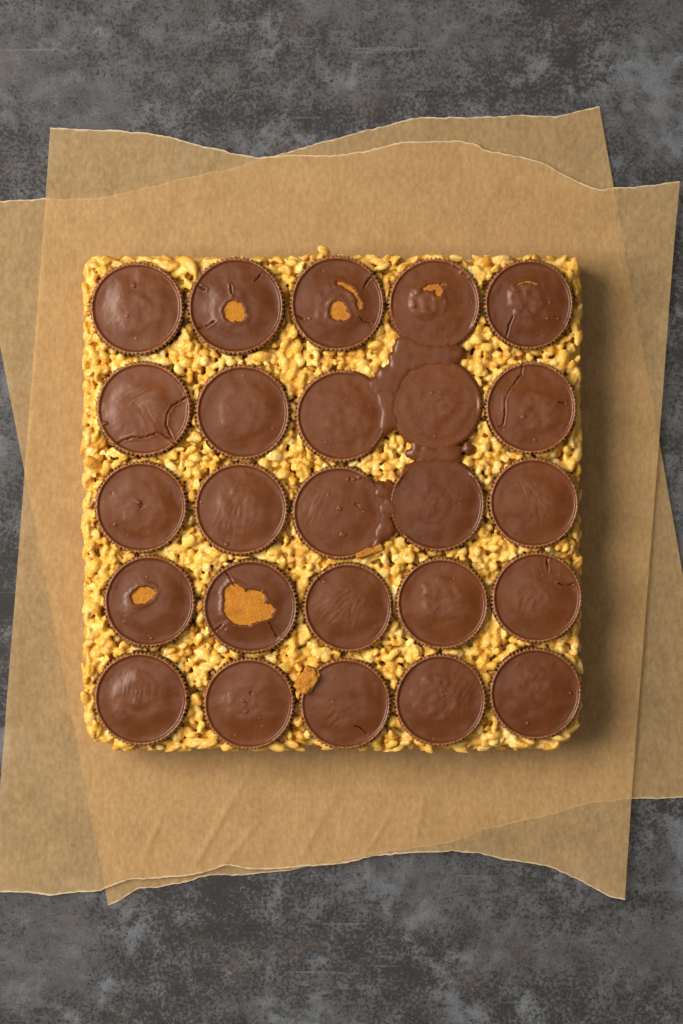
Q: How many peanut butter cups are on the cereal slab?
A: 25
